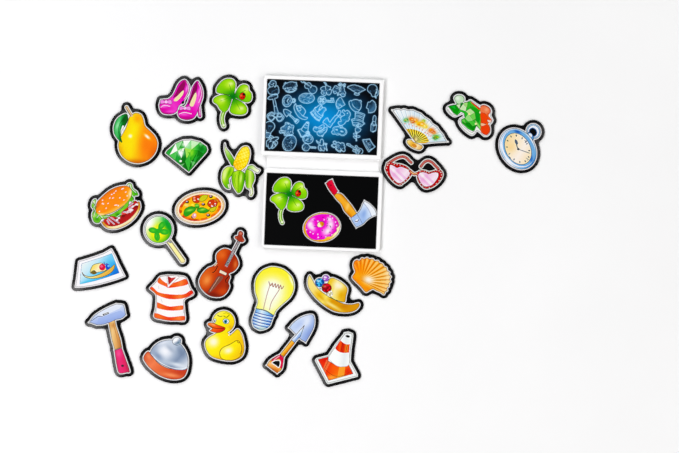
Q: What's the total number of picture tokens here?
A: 23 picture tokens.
